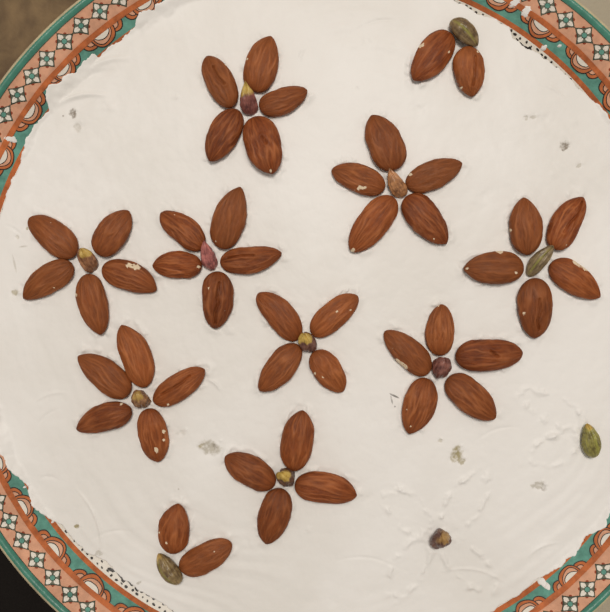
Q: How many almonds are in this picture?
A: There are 47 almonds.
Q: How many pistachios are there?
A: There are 13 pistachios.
